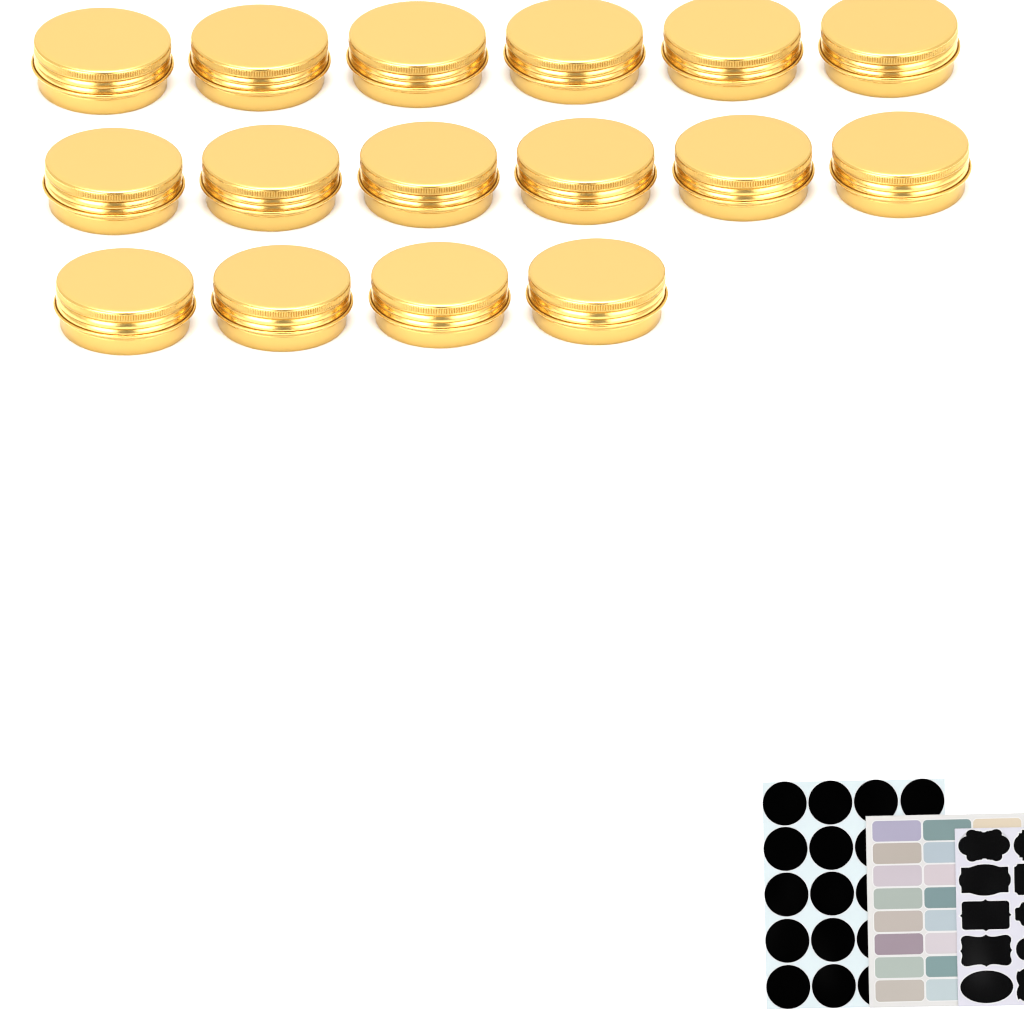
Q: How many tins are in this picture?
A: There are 16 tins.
